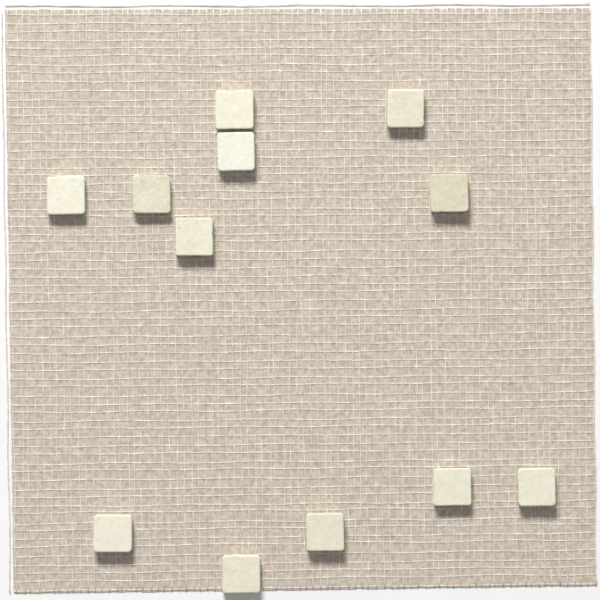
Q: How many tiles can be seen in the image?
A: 12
